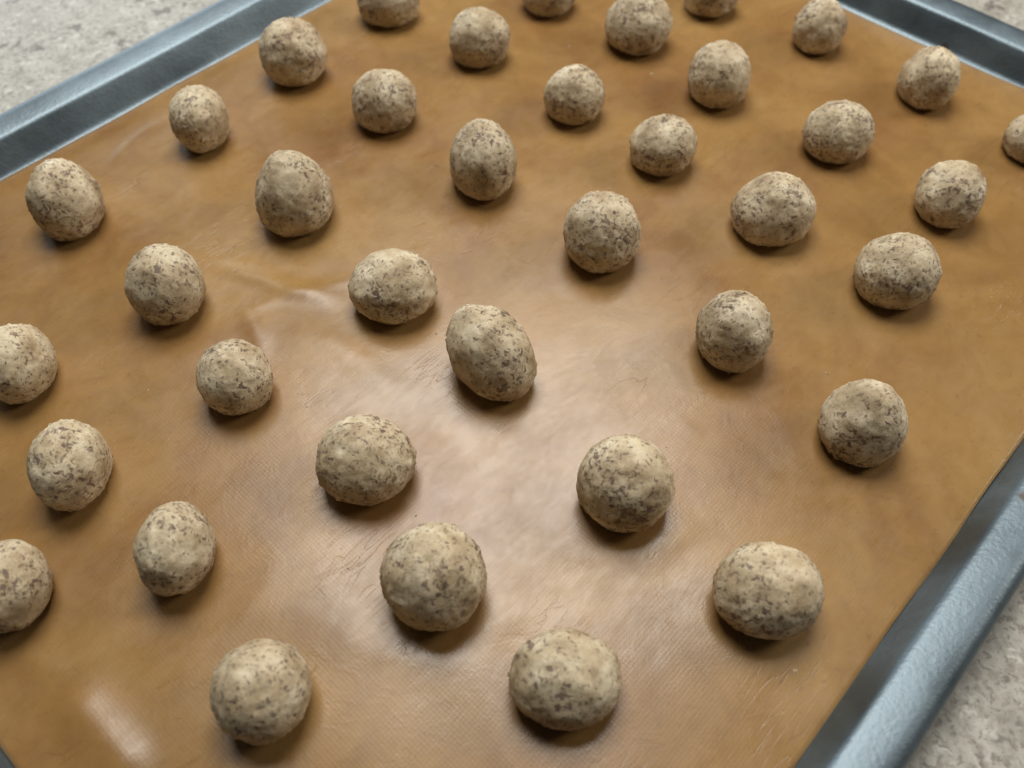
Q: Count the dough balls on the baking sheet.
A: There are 38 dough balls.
